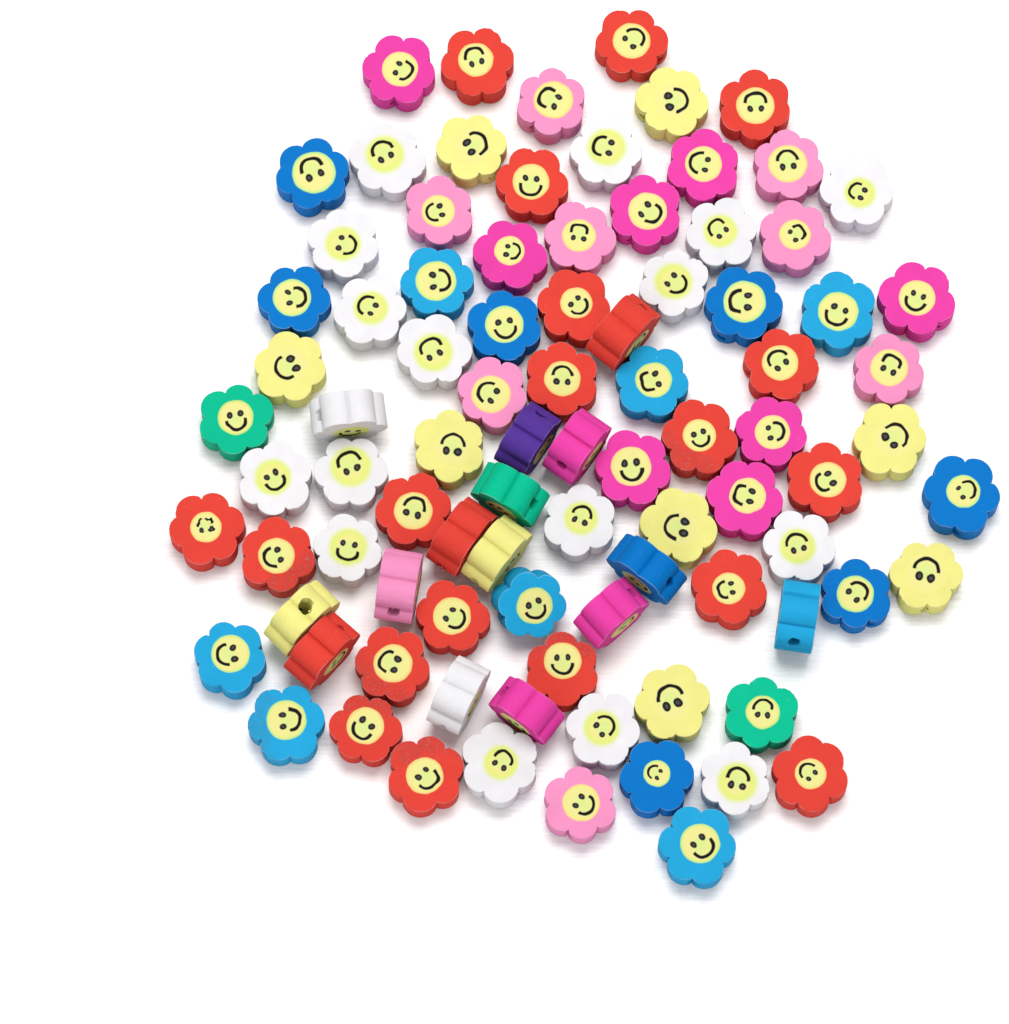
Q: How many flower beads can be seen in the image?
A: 90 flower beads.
